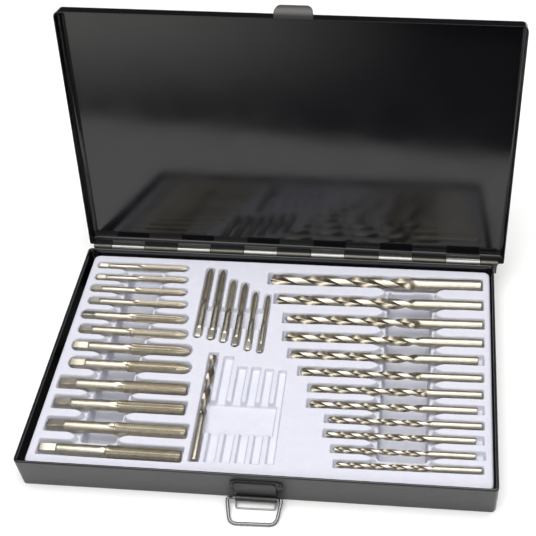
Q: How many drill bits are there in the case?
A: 13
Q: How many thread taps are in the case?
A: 18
